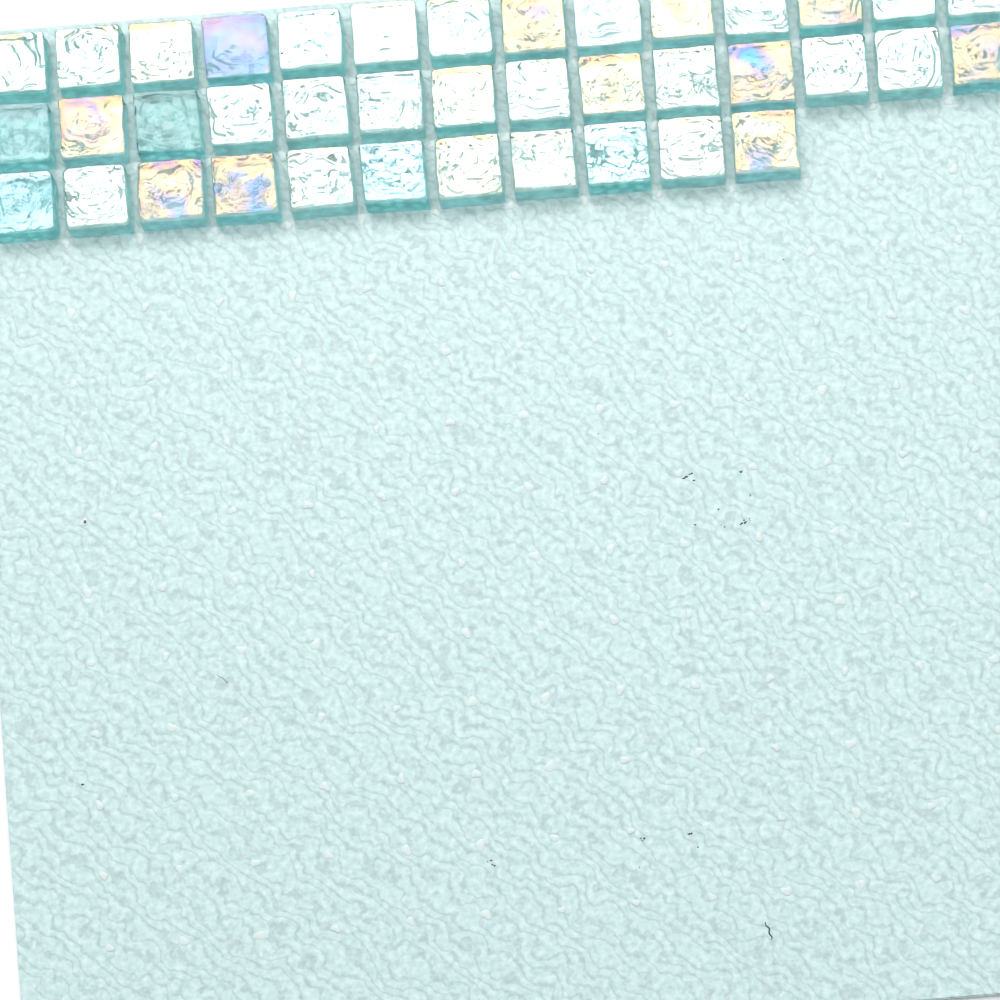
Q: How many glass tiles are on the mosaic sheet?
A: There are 39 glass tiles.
